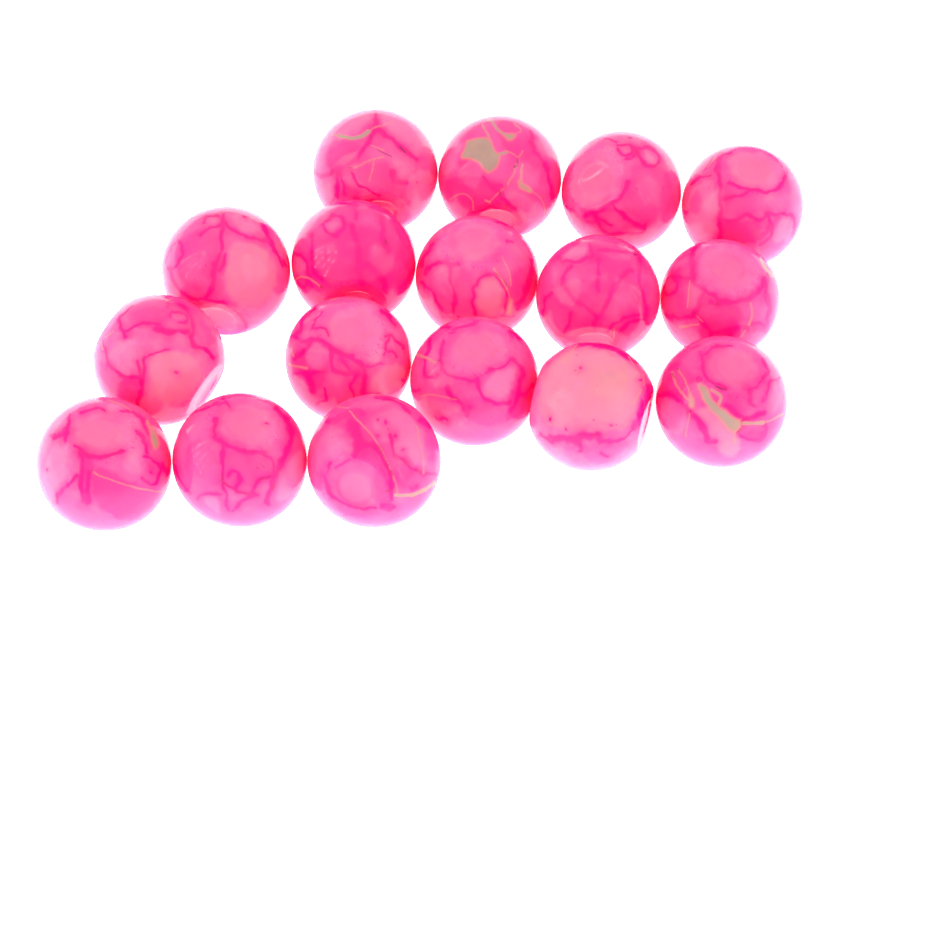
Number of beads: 17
